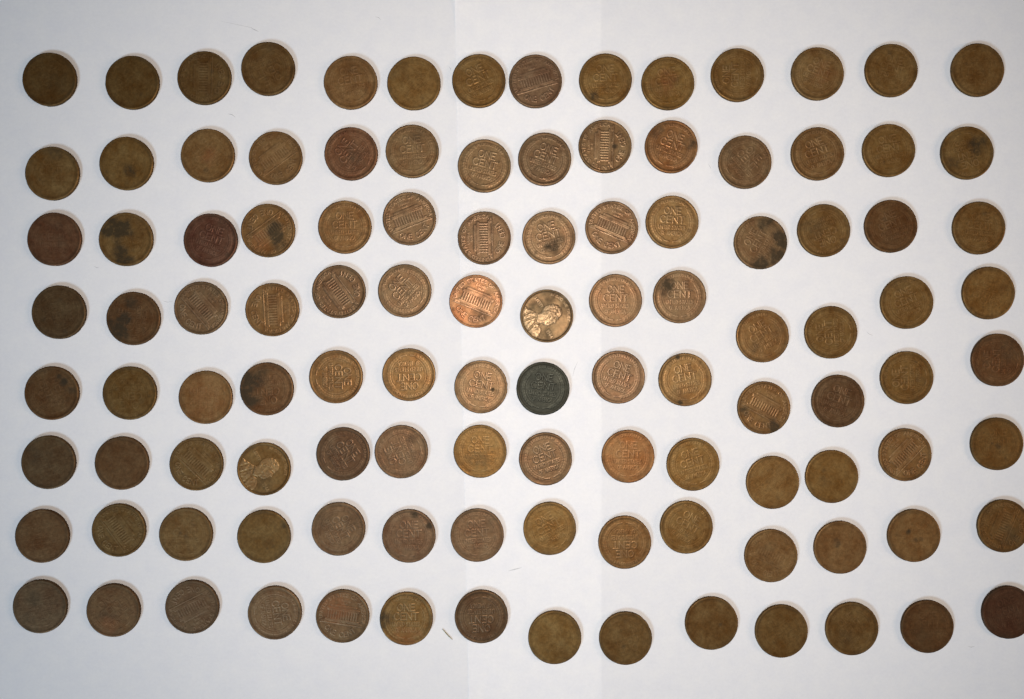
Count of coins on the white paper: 112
